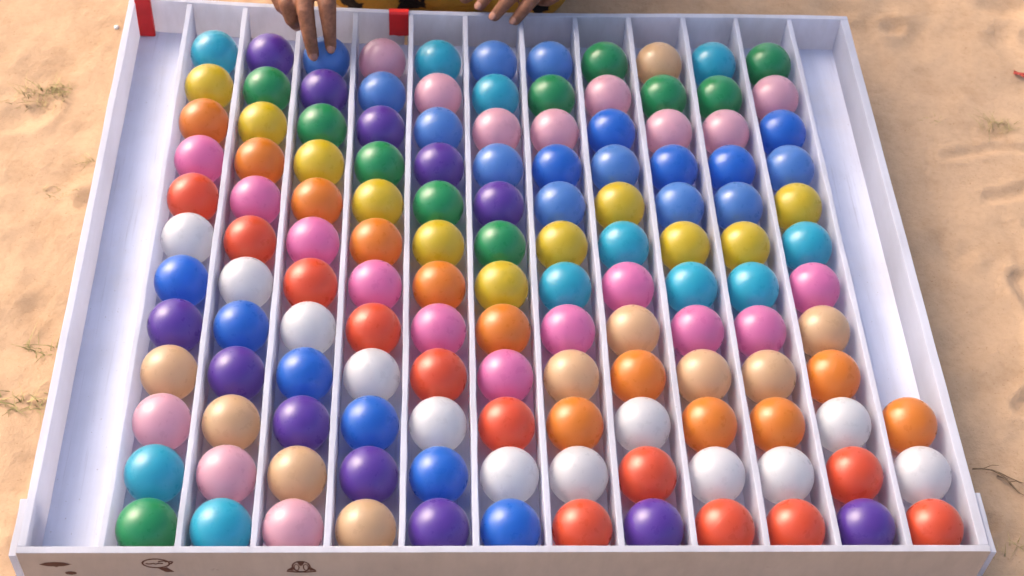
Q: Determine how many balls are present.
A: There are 135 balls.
